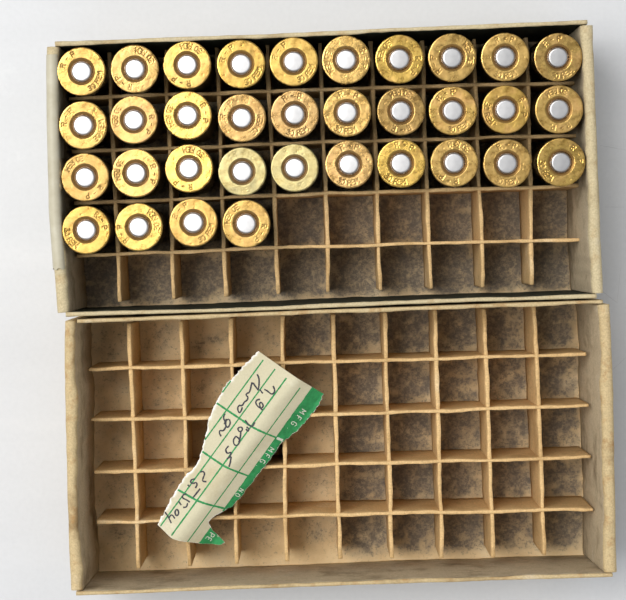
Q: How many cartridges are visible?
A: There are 34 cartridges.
